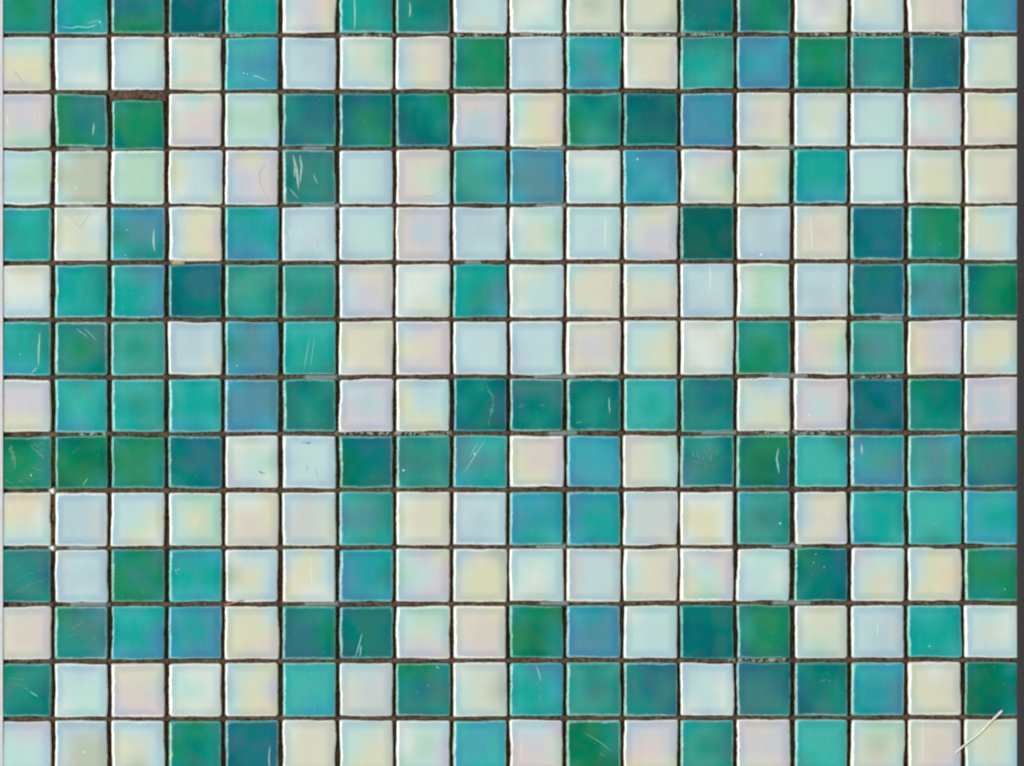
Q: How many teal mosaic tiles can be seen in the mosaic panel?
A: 118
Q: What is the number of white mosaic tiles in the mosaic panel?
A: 134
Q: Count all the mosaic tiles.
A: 252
